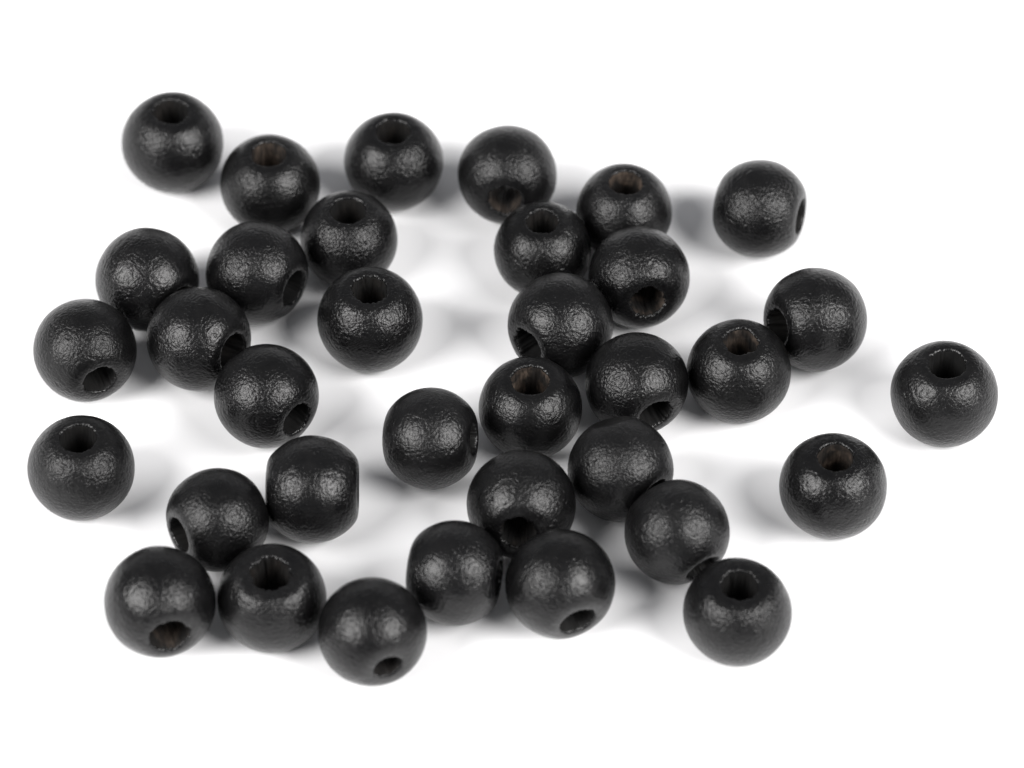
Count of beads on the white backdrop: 35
